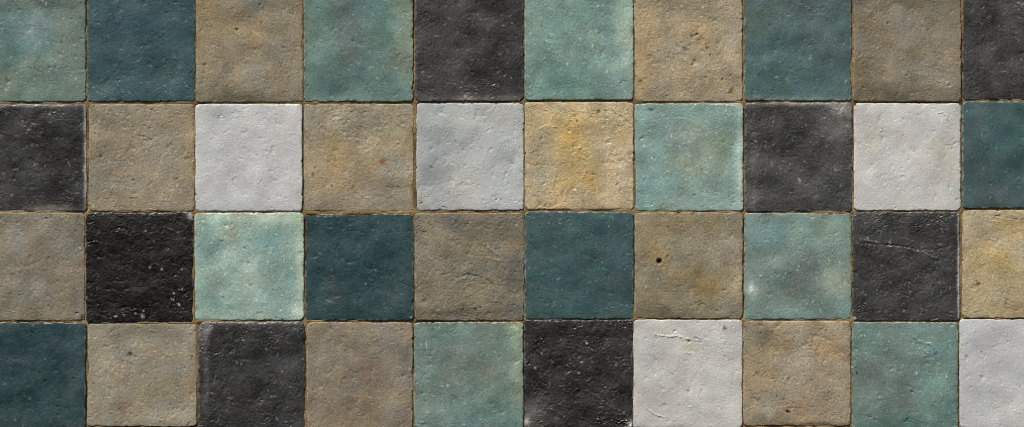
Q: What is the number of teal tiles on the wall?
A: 14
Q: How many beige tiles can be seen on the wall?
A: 13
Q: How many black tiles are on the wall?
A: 8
